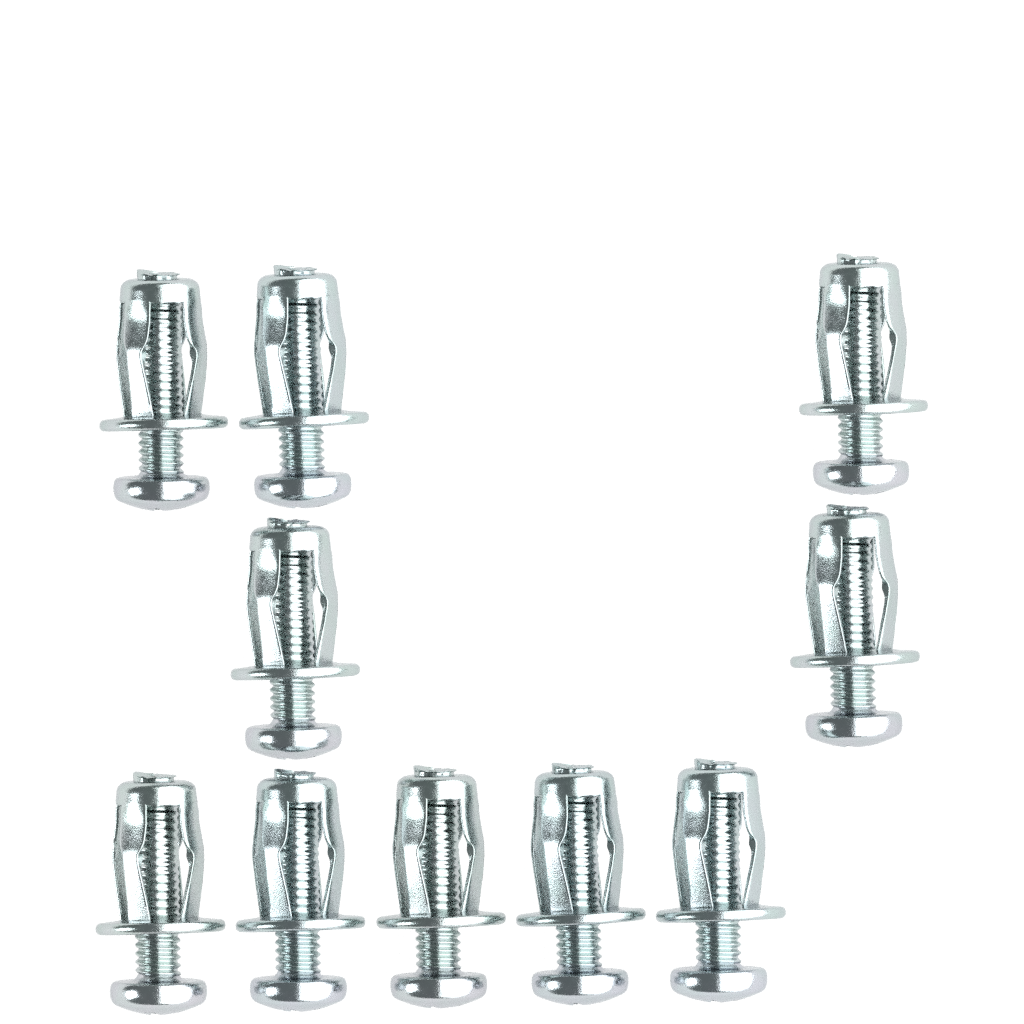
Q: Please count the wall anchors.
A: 10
